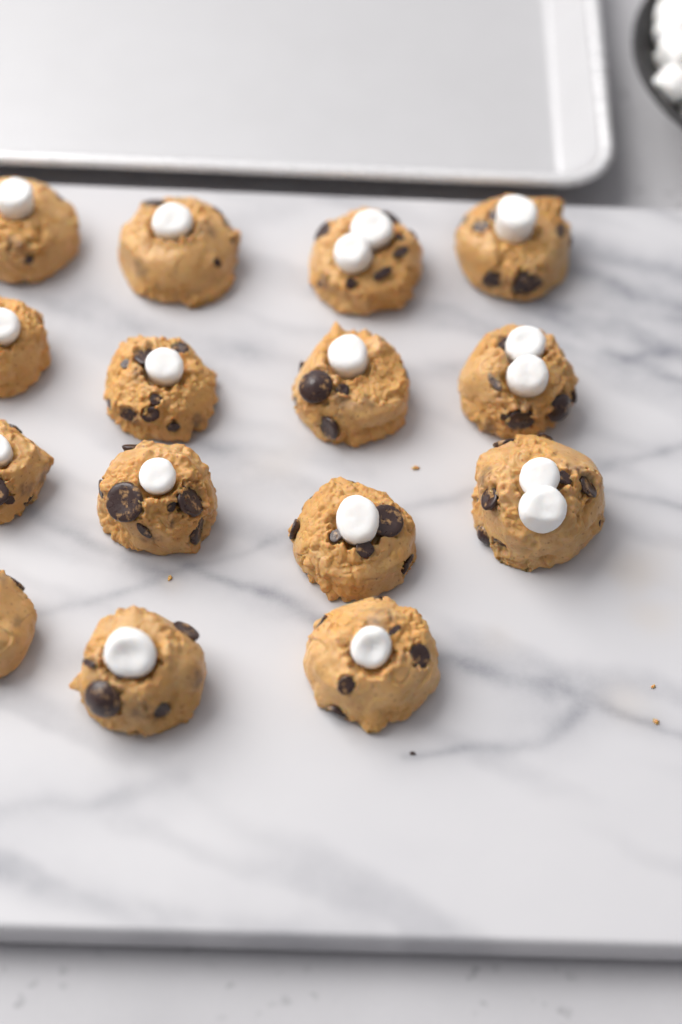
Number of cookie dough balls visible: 15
